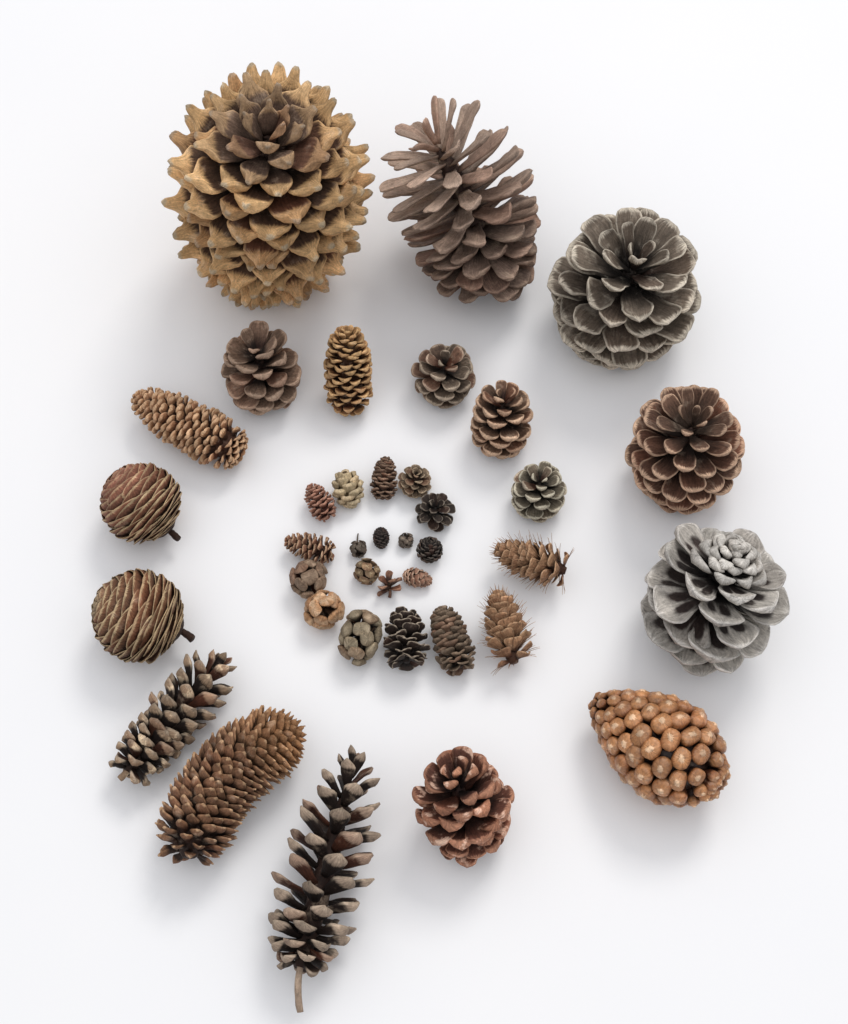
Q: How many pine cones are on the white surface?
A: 38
